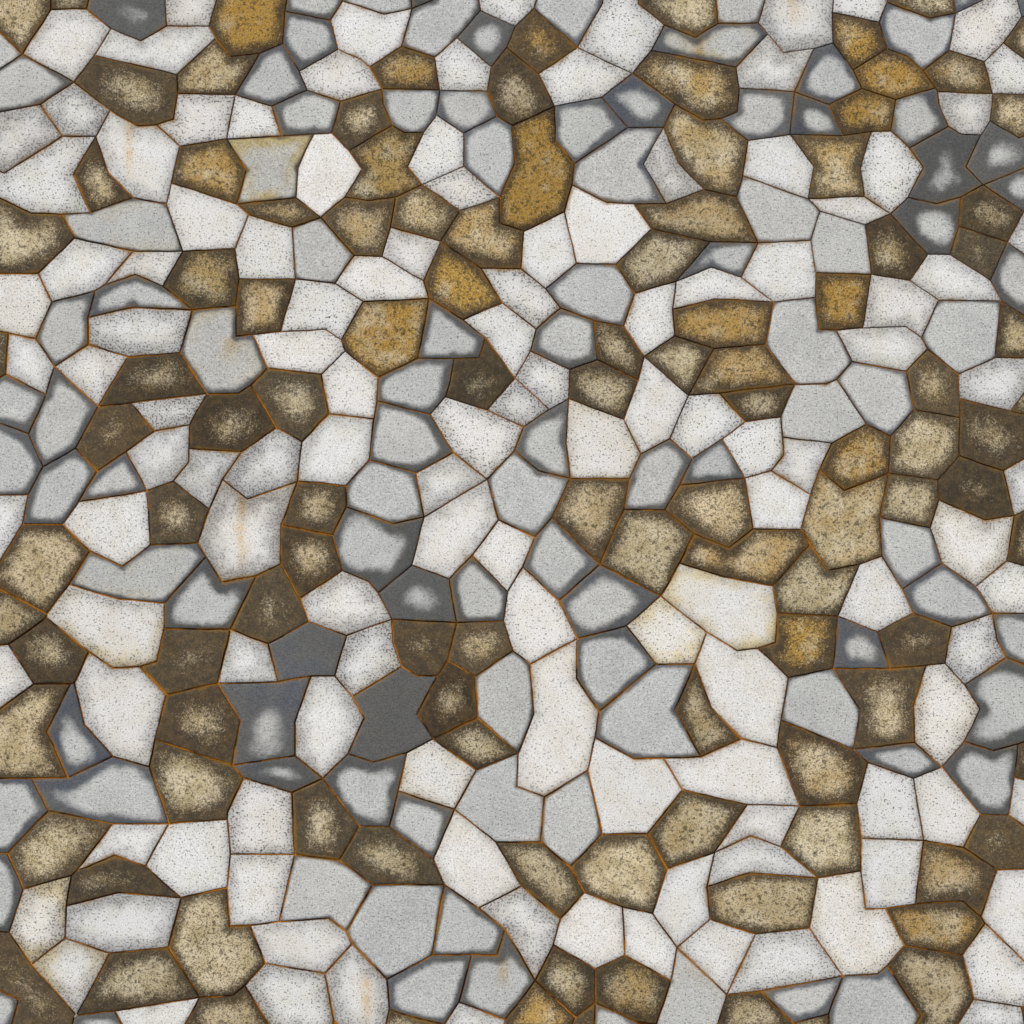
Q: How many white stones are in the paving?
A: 123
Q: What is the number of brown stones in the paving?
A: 111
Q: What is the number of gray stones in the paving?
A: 101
